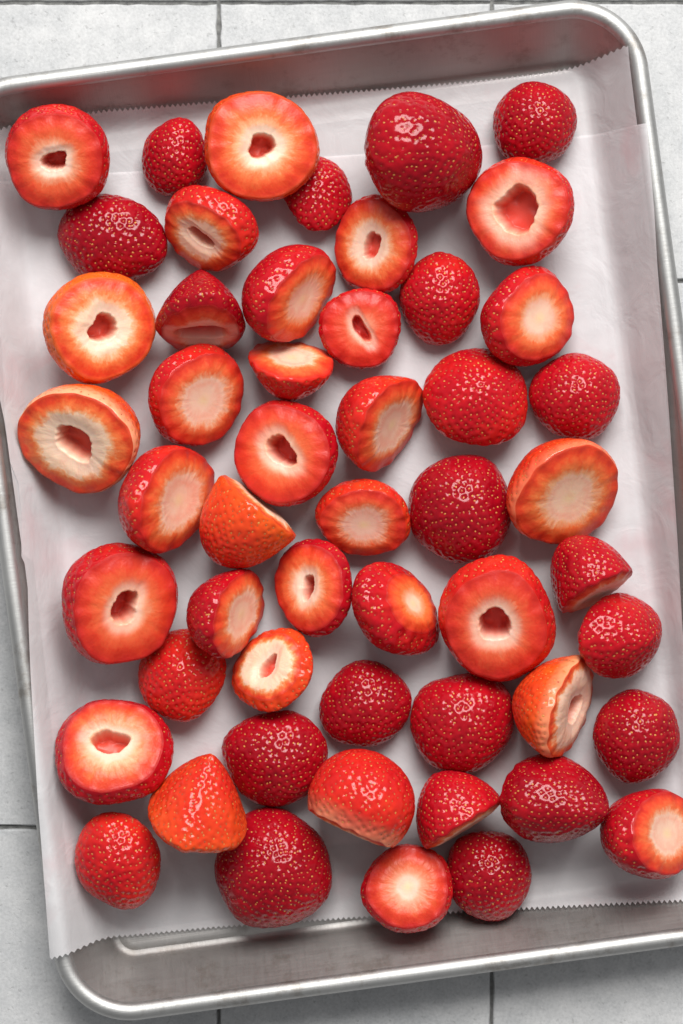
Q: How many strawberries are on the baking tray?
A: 52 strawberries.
